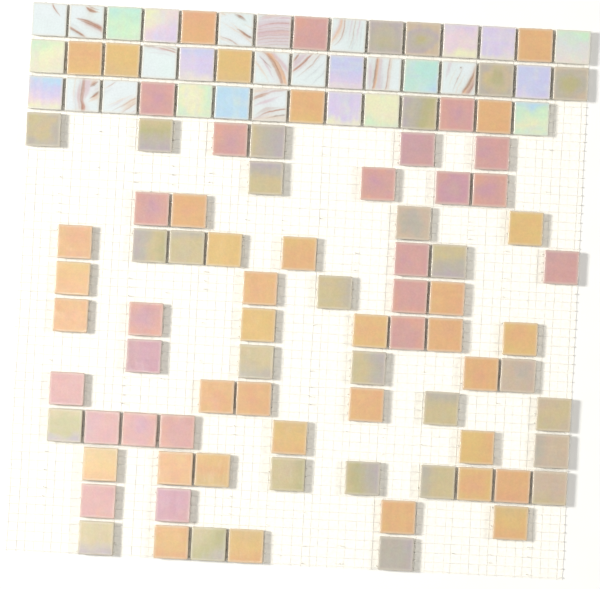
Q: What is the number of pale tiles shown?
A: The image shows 29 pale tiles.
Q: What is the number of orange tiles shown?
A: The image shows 35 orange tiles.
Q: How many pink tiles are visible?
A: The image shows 22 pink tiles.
